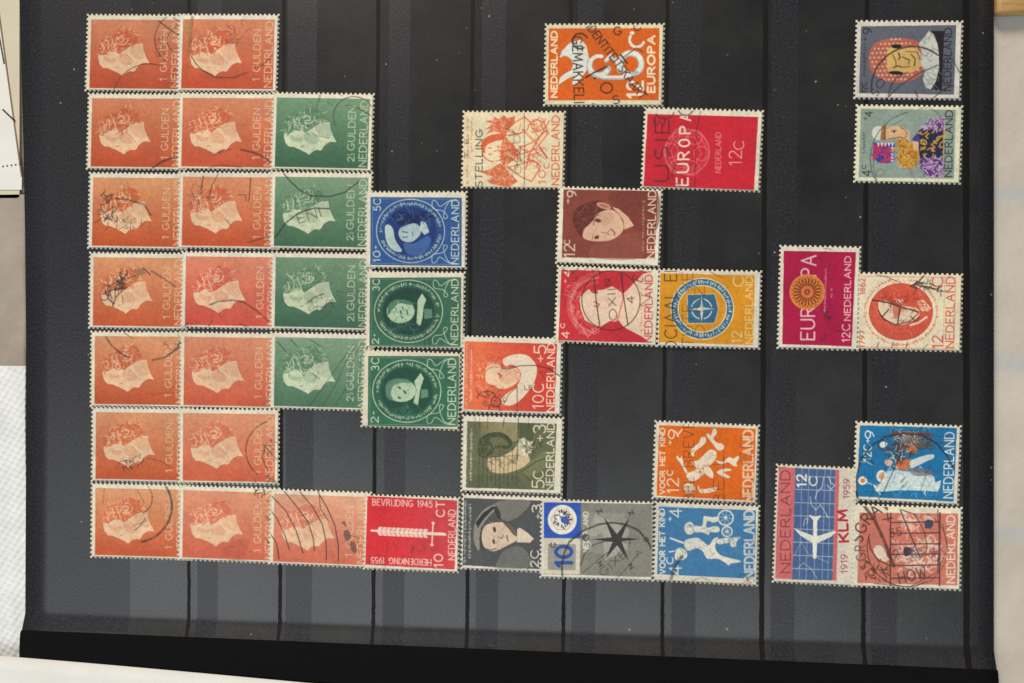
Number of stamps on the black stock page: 42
